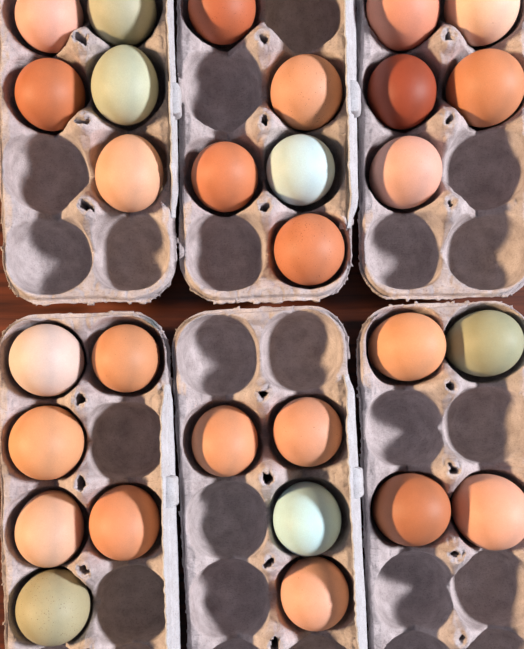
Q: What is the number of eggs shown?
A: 29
